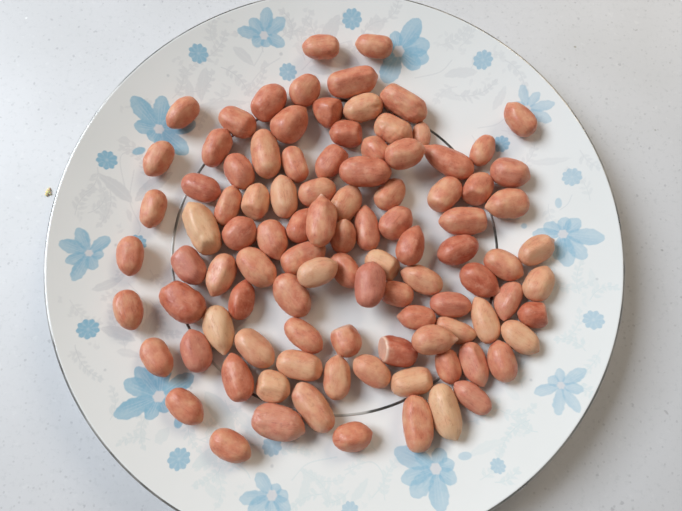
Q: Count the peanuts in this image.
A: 100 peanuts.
